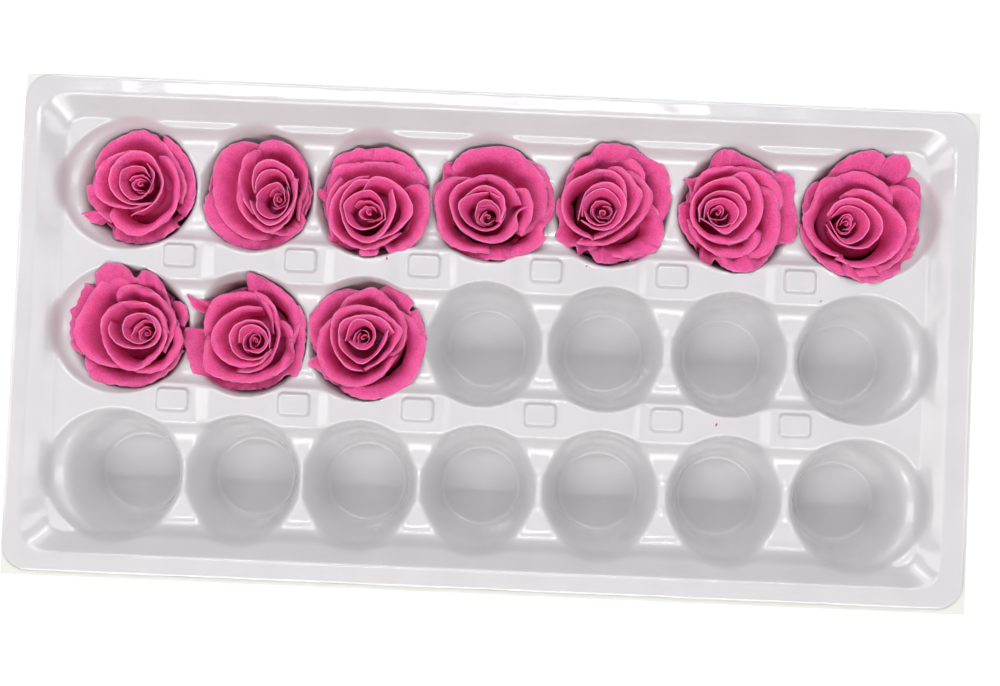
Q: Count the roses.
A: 10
